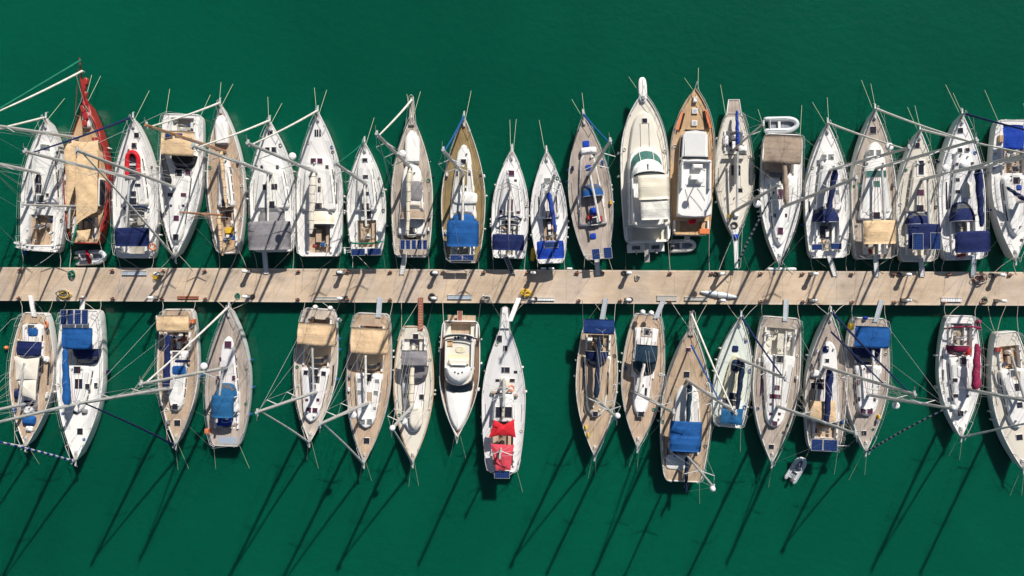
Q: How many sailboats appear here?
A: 37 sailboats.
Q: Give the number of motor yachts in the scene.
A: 3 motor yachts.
